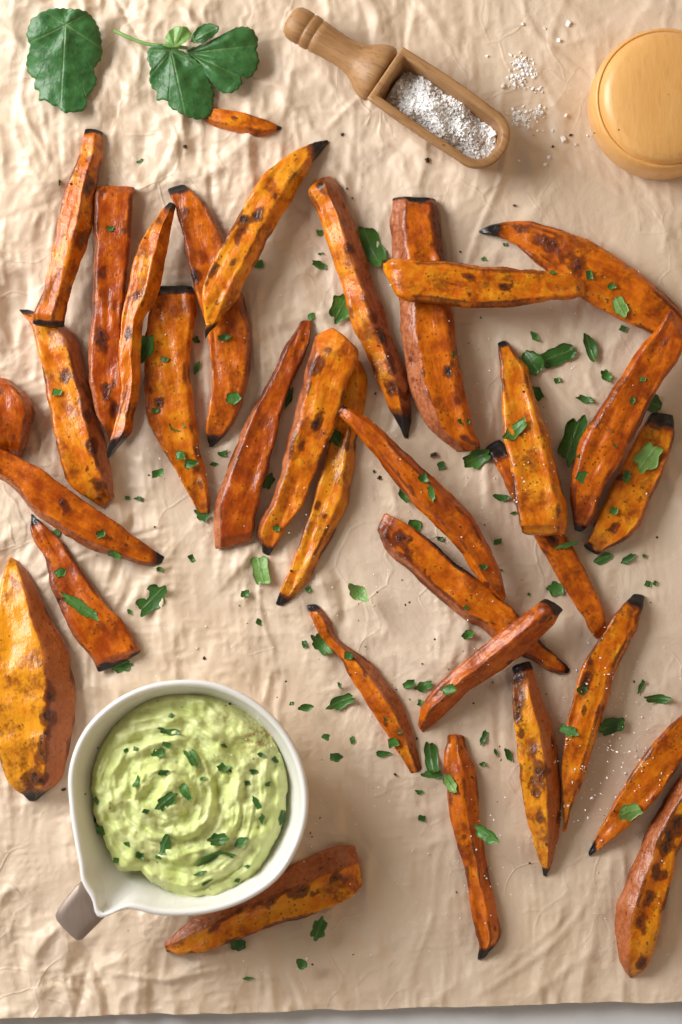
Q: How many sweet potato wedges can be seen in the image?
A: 33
